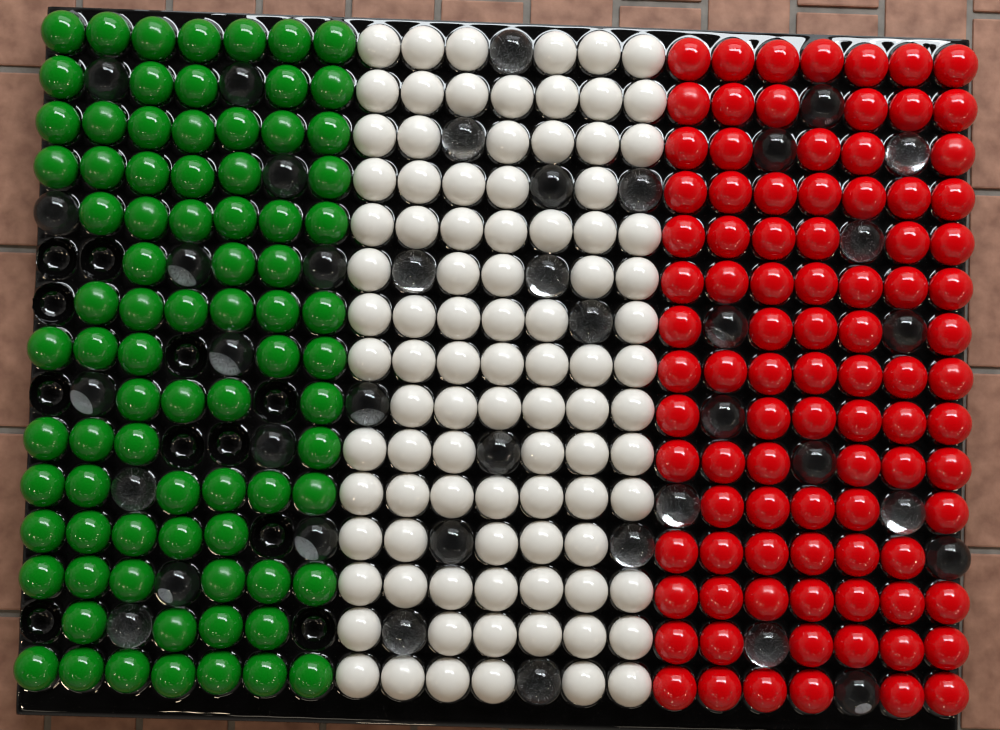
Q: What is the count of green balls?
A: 81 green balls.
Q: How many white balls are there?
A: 92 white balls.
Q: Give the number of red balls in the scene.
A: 92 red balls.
